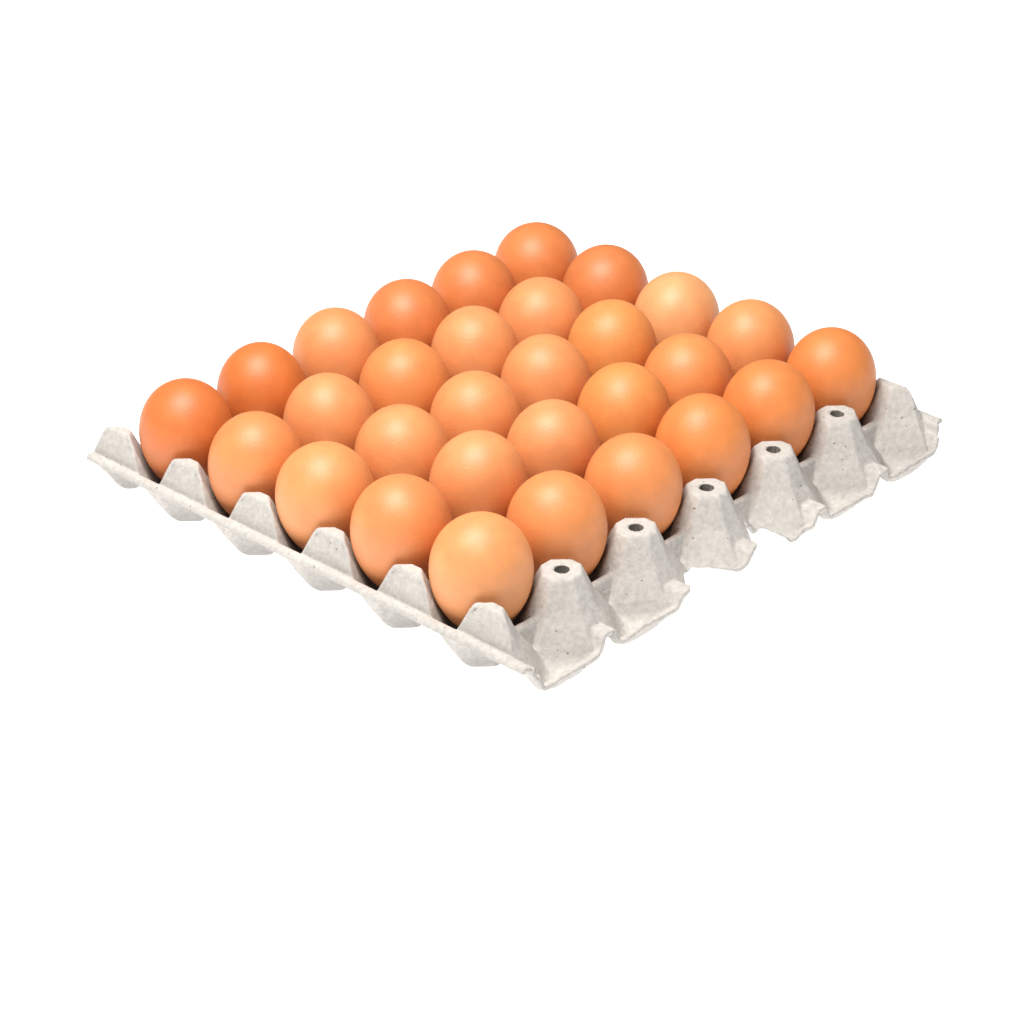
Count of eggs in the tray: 30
